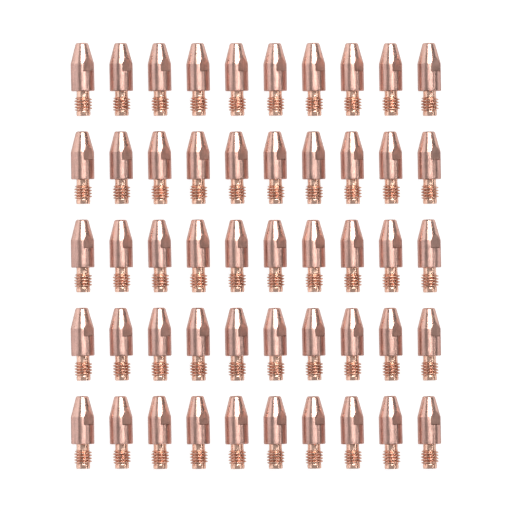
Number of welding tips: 50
